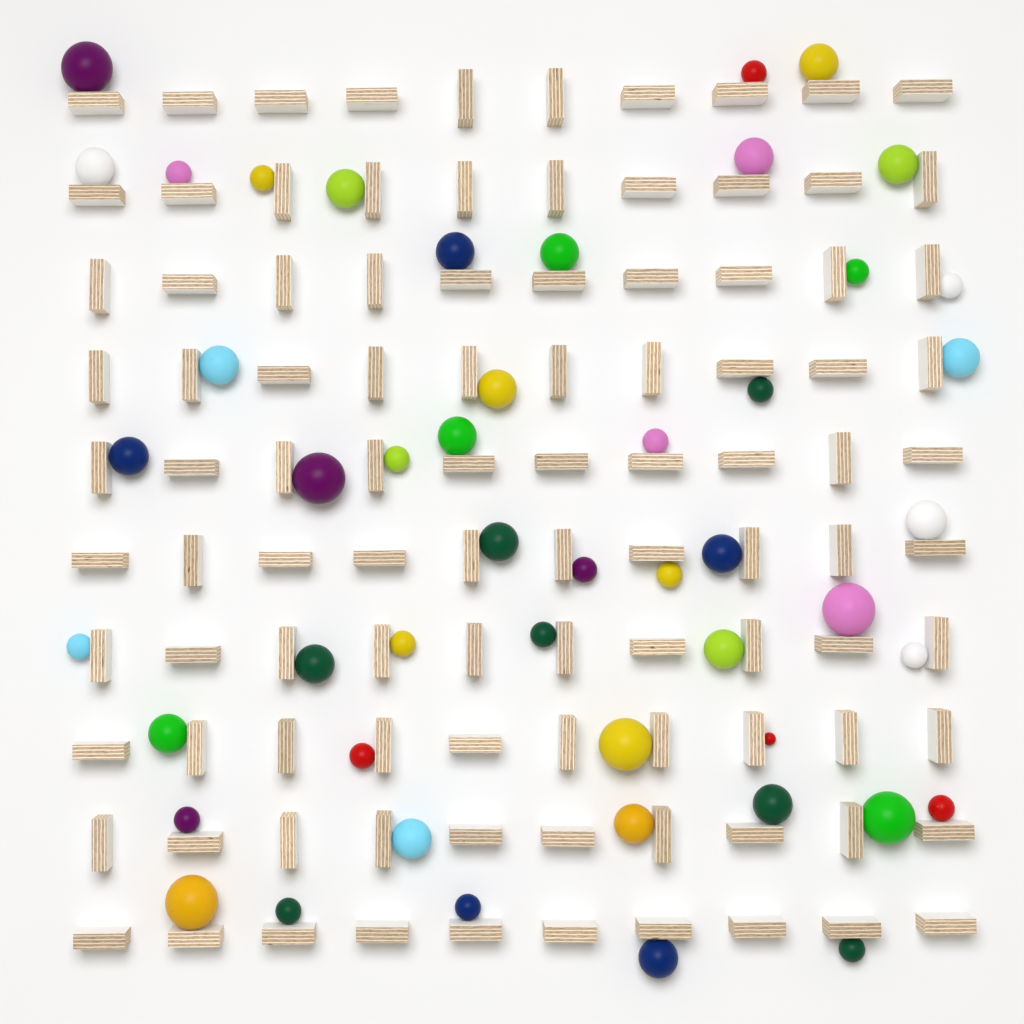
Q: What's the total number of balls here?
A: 49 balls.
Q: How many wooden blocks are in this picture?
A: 100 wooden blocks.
